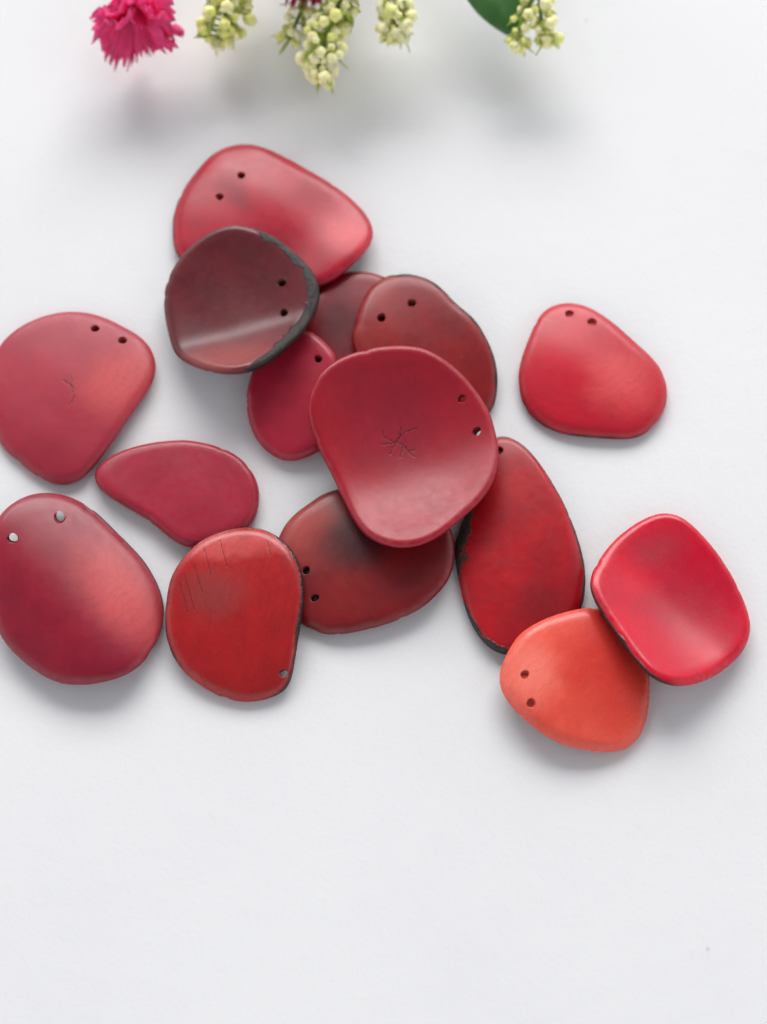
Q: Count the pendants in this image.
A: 15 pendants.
